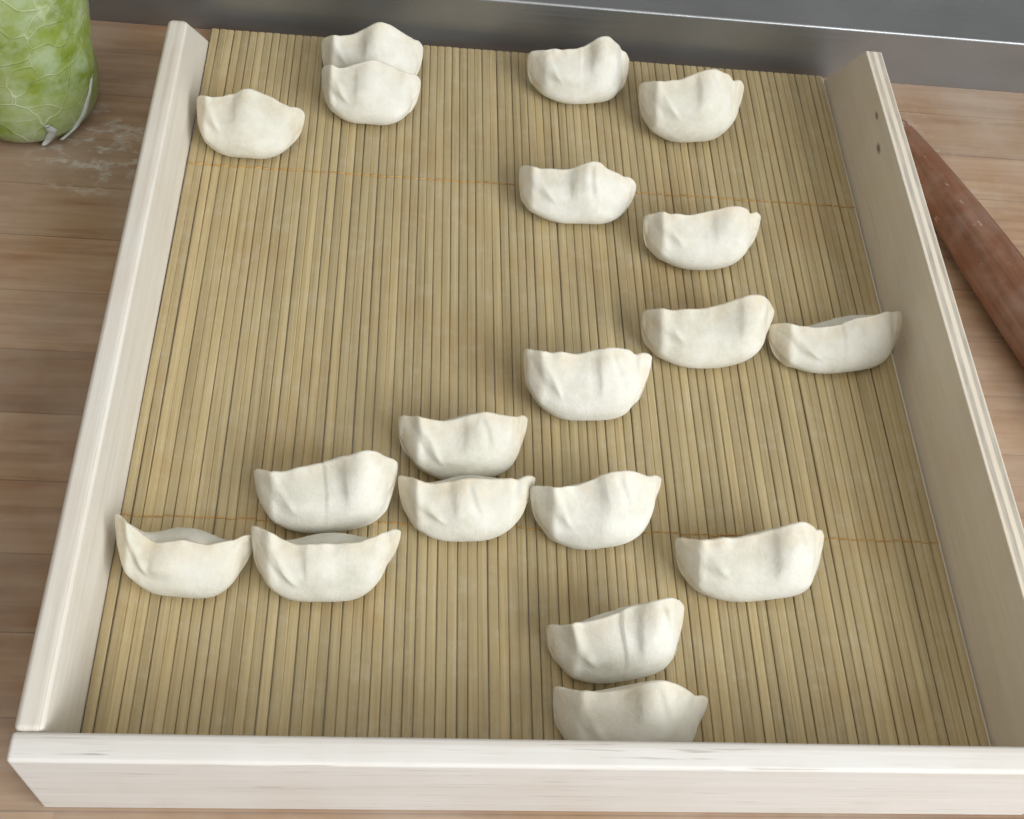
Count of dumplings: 19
